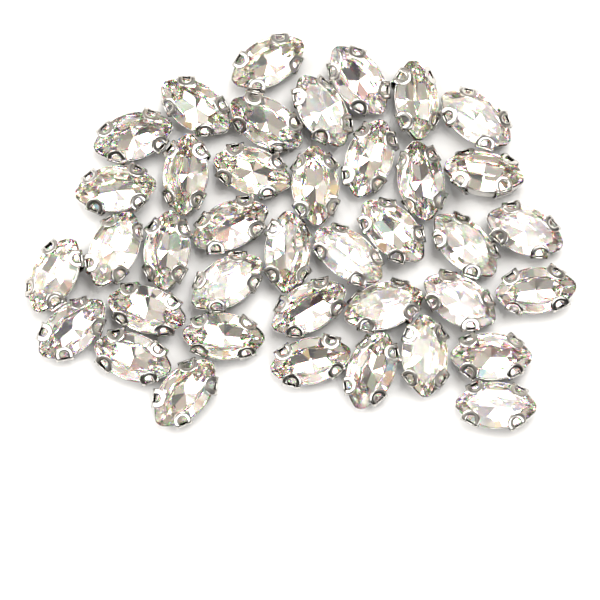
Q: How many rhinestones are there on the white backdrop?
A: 39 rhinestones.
